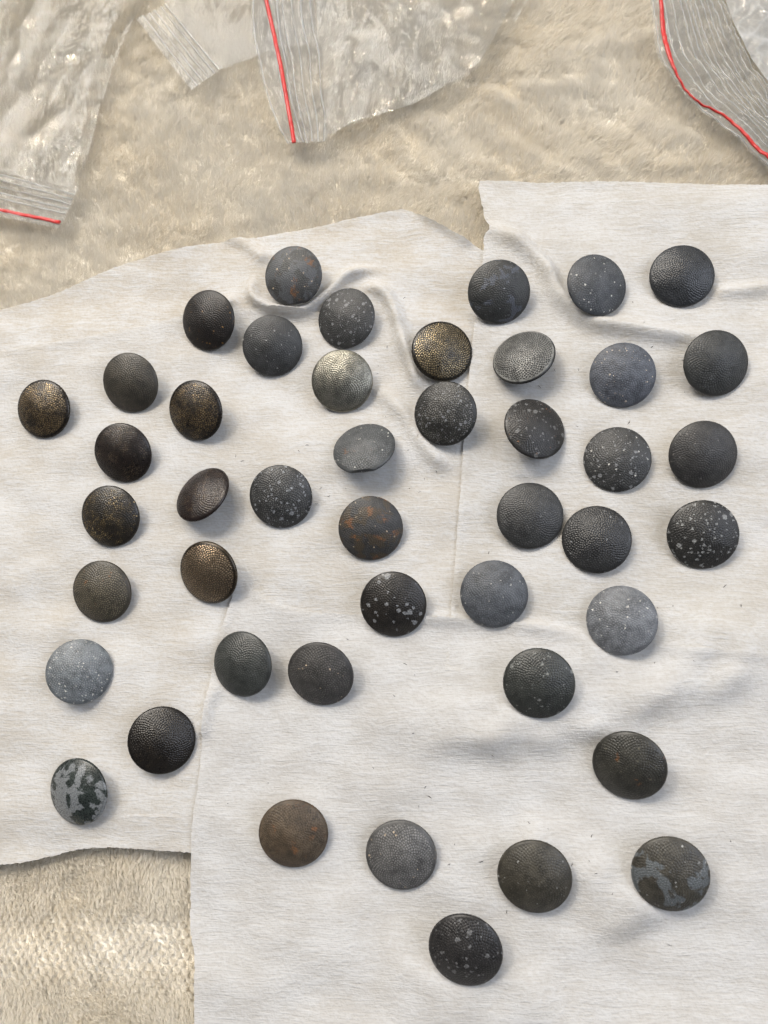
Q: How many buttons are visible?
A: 45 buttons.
